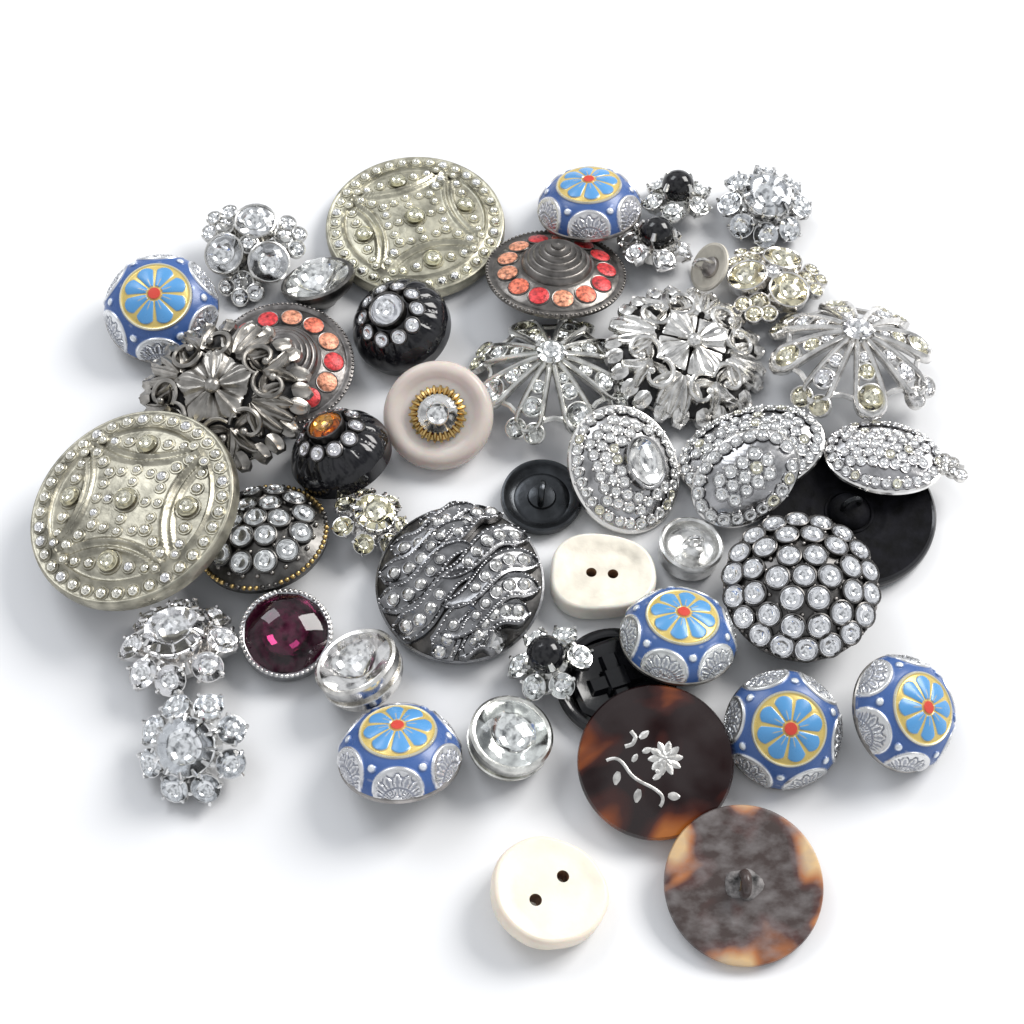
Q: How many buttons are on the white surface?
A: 46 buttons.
